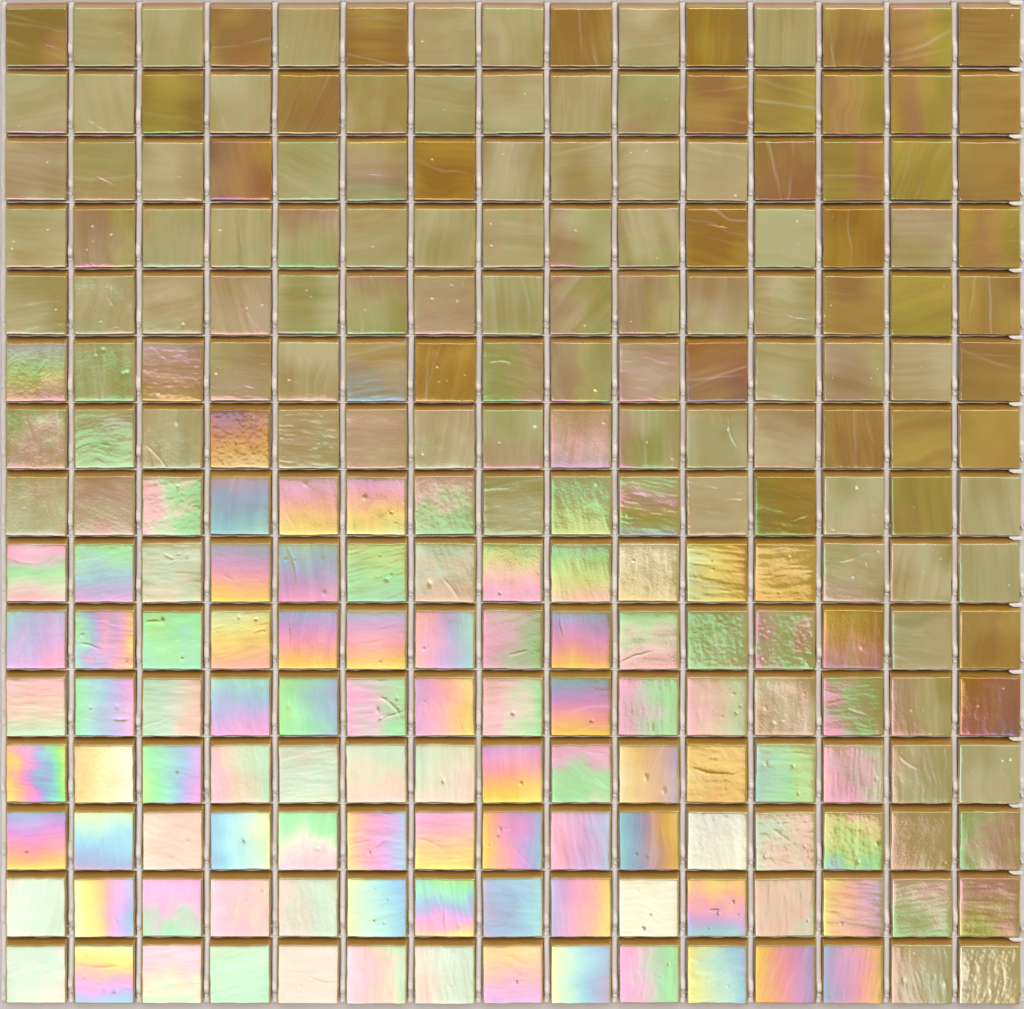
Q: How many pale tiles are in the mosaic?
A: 183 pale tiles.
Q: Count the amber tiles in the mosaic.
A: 42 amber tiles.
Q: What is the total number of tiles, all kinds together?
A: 225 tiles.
